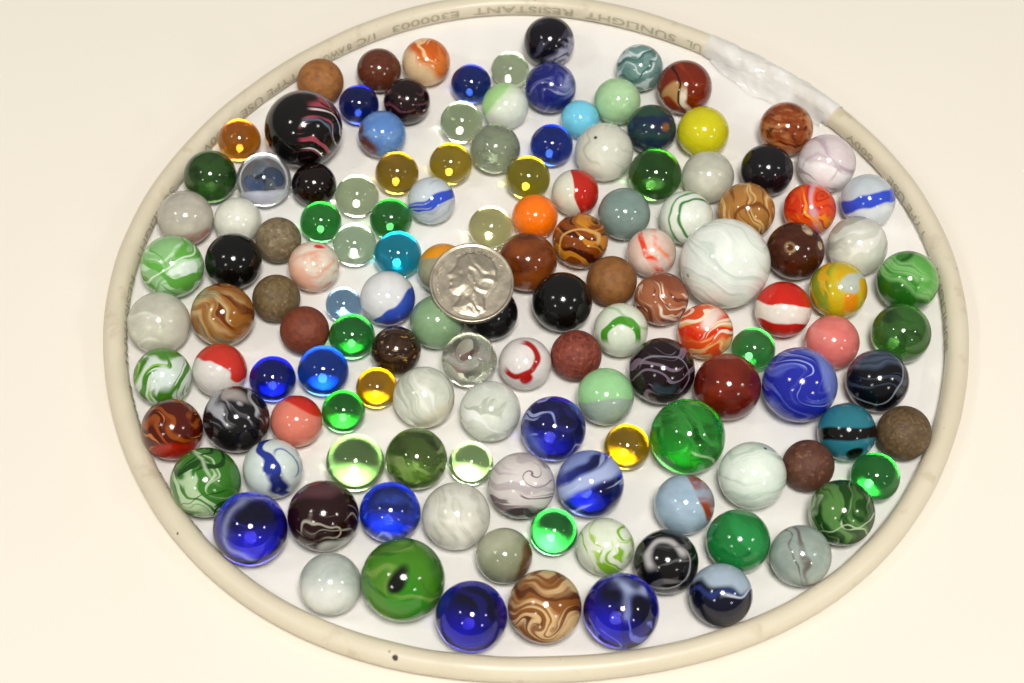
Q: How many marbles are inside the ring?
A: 134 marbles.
